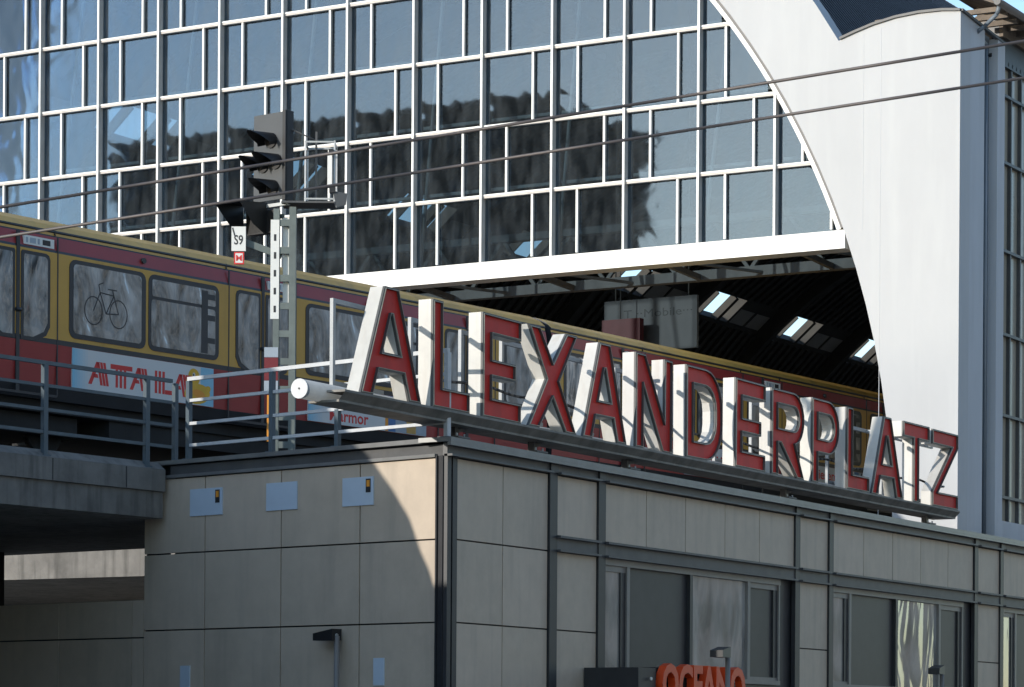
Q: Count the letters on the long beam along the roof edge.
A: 14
